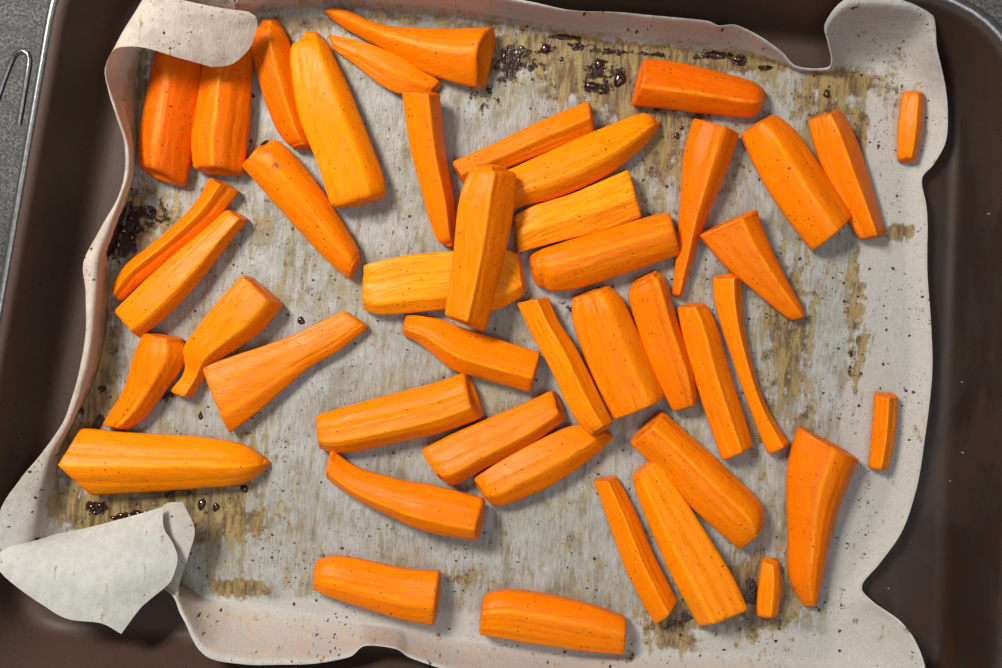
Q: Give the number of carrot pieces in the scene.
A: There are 44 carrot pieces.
